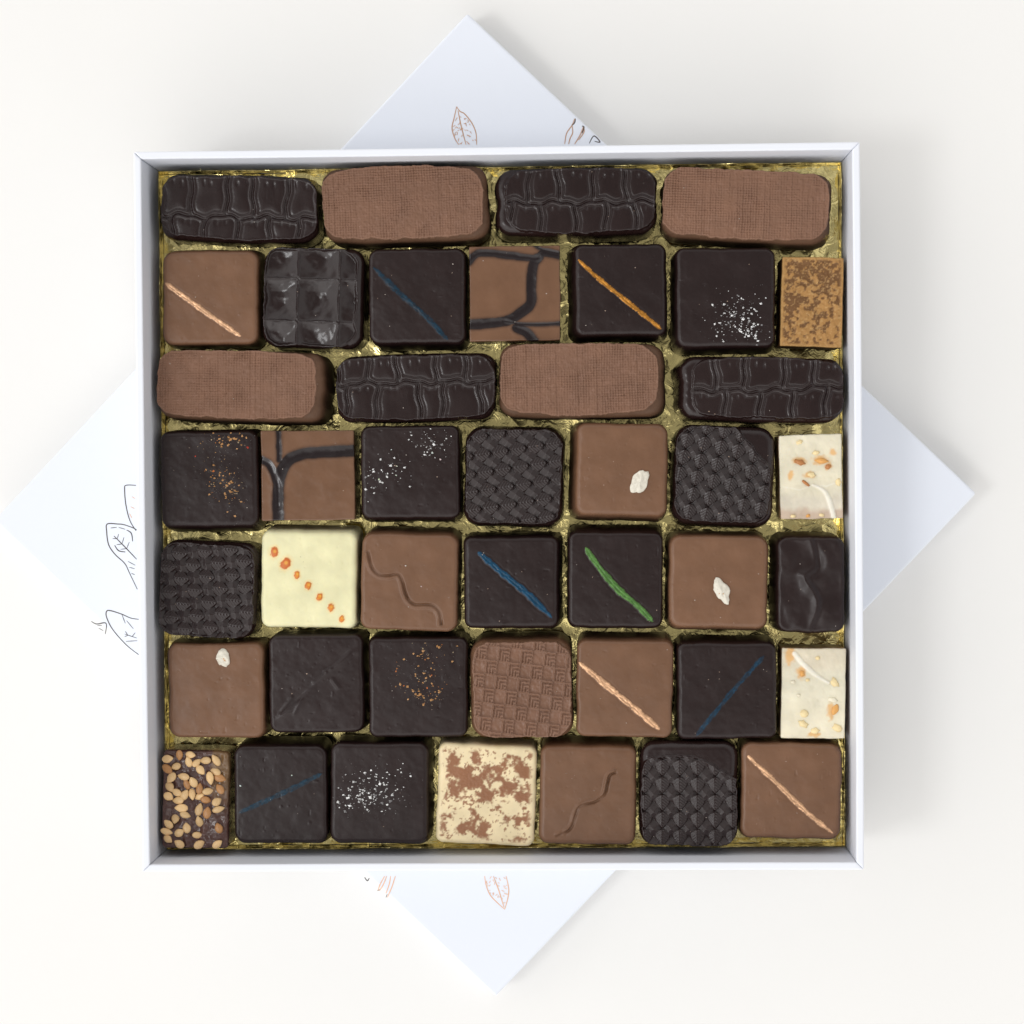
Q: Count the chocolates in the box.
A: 43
